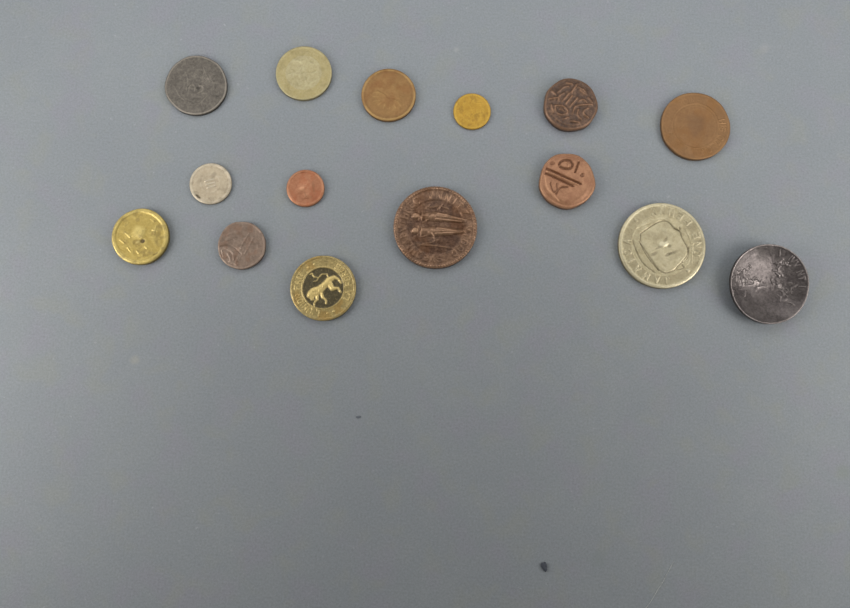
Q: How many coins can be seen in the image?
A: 15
